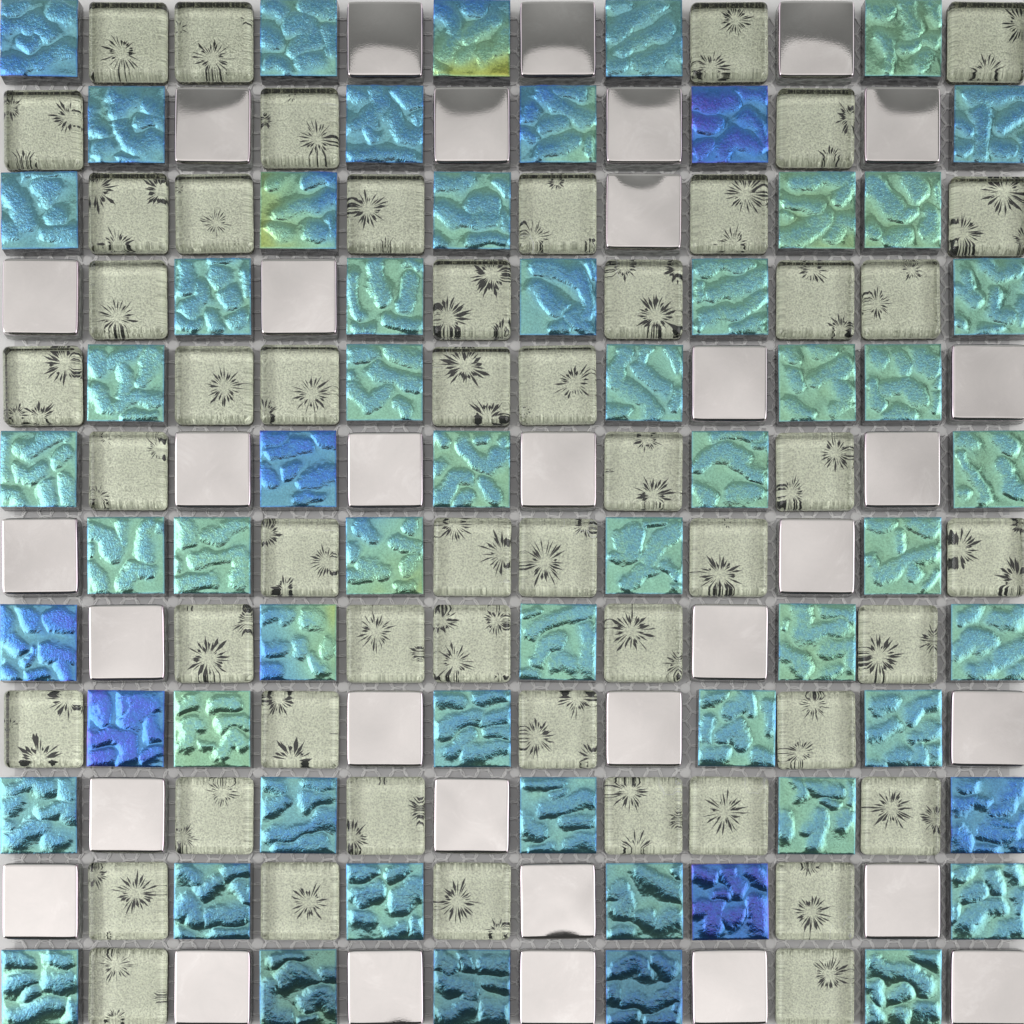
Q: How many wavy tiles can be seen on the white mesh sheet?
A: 60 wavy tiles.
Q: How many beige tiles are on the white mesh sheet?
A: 51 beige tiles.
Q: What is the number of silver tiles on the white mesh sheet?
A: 33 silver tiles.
